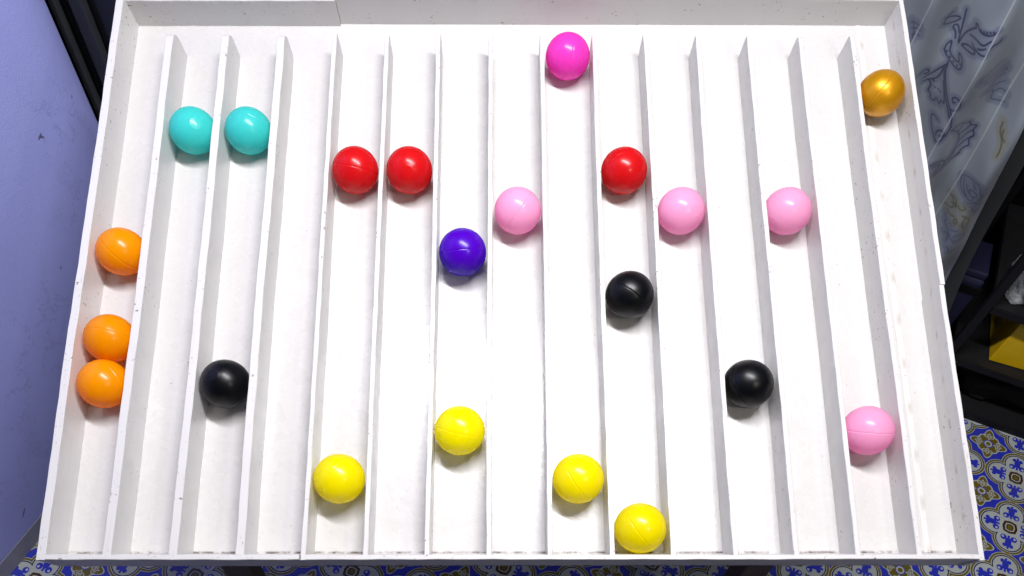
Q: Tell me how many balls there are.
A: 22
